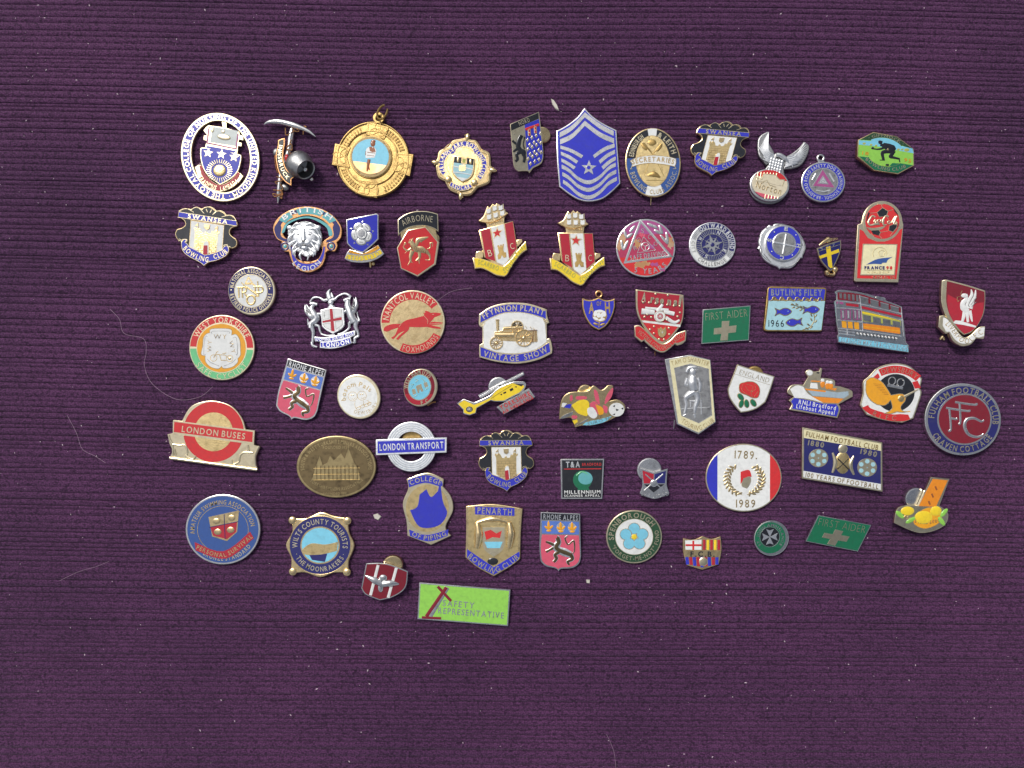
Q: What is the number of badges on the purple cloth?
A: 63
